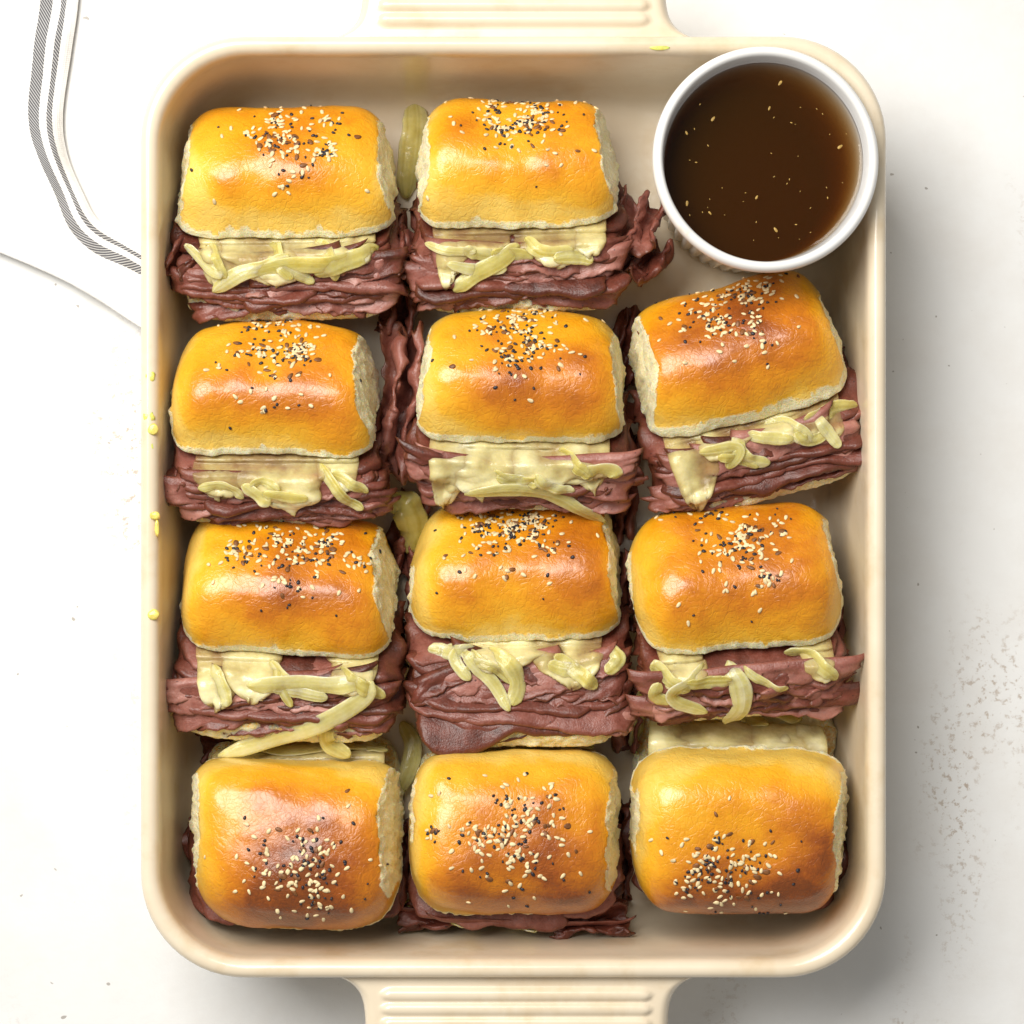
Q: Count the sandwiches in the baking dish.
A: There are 11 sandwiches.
